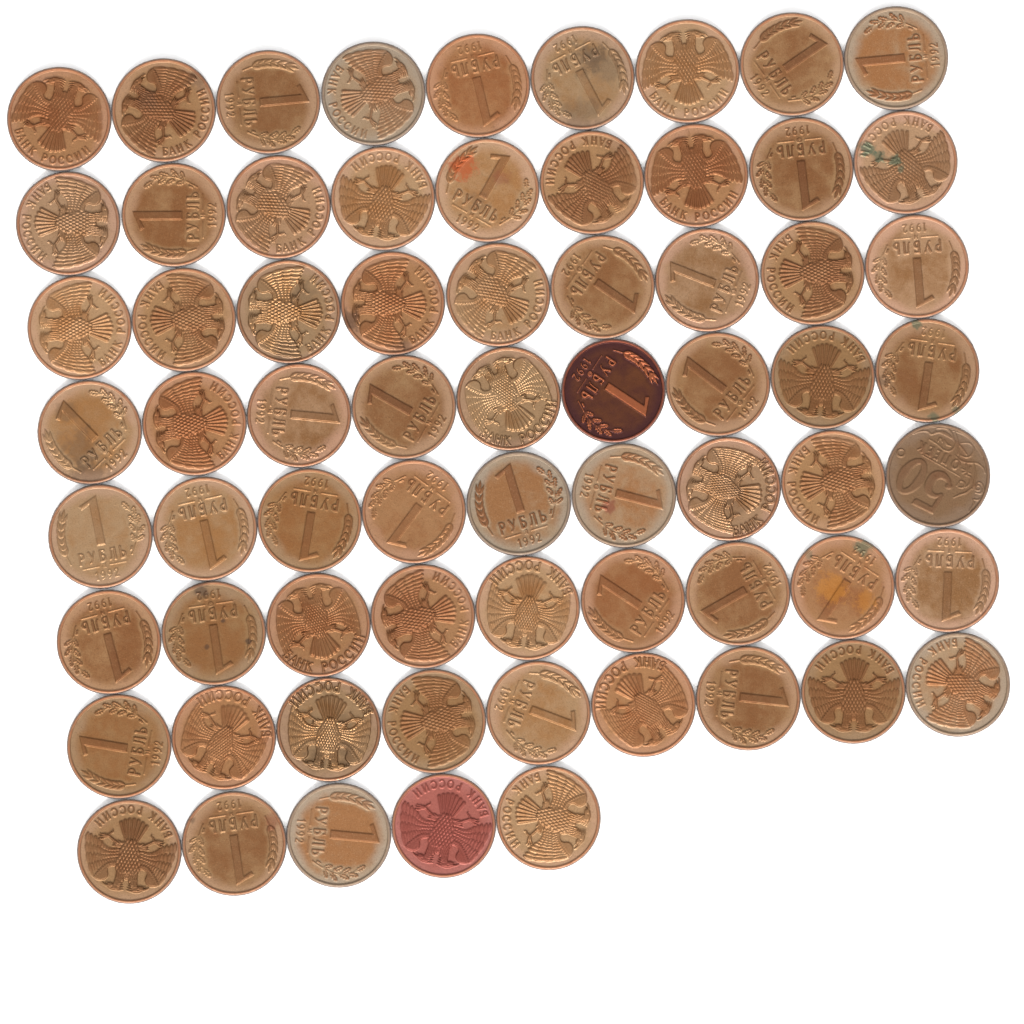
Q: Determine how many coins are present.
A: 68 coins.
